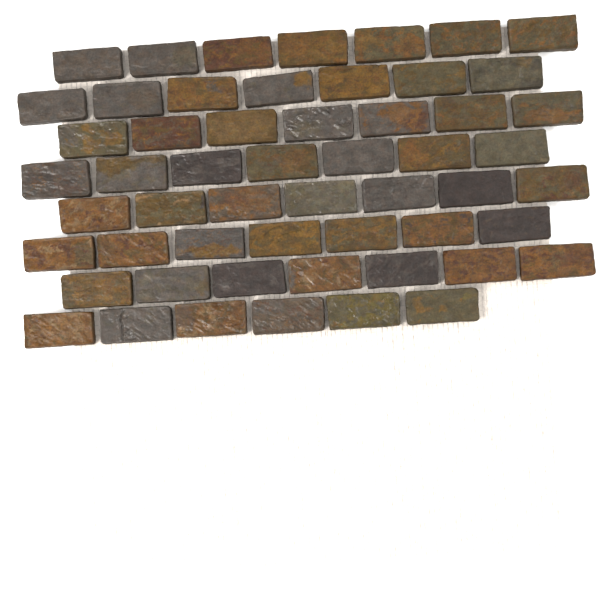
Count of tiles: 55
